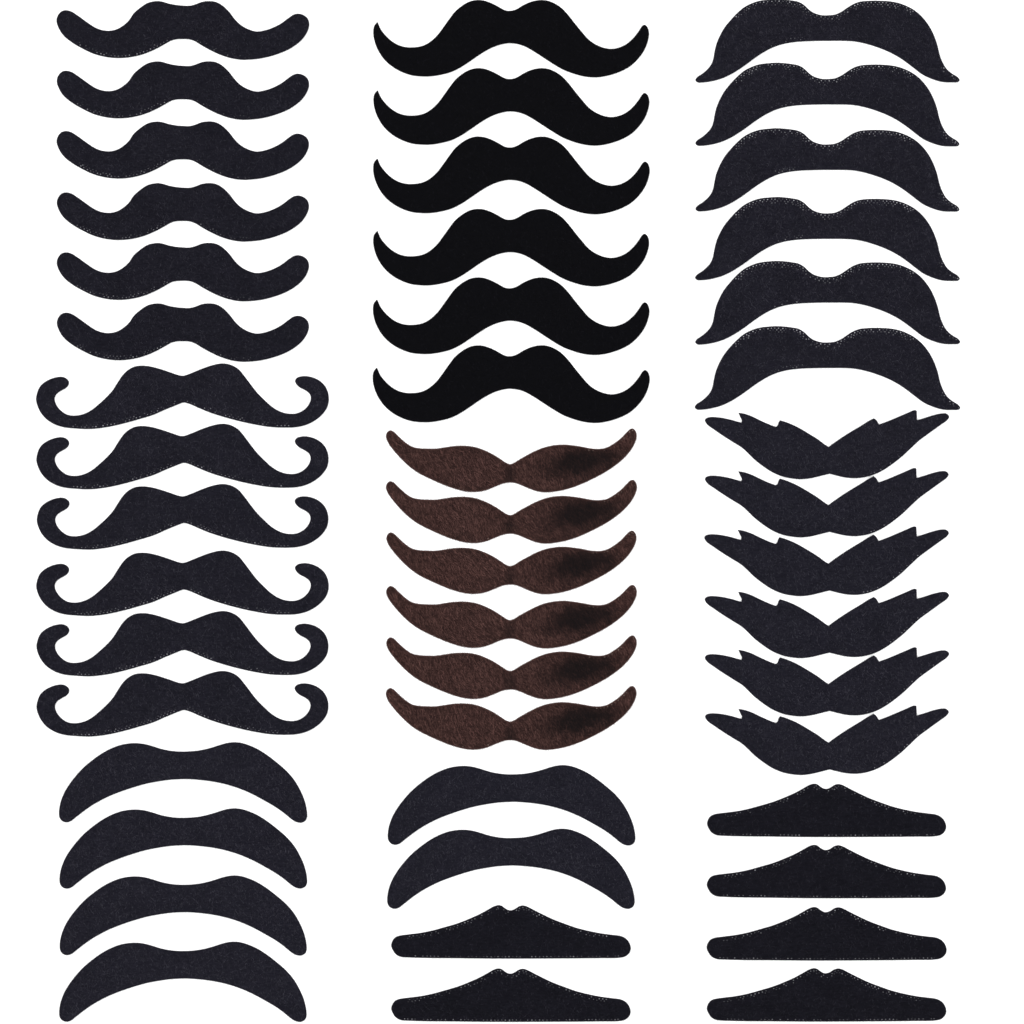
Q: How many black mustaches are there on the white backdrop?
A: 42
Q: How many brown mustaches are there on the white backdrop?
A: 6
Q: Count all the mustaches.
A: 48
